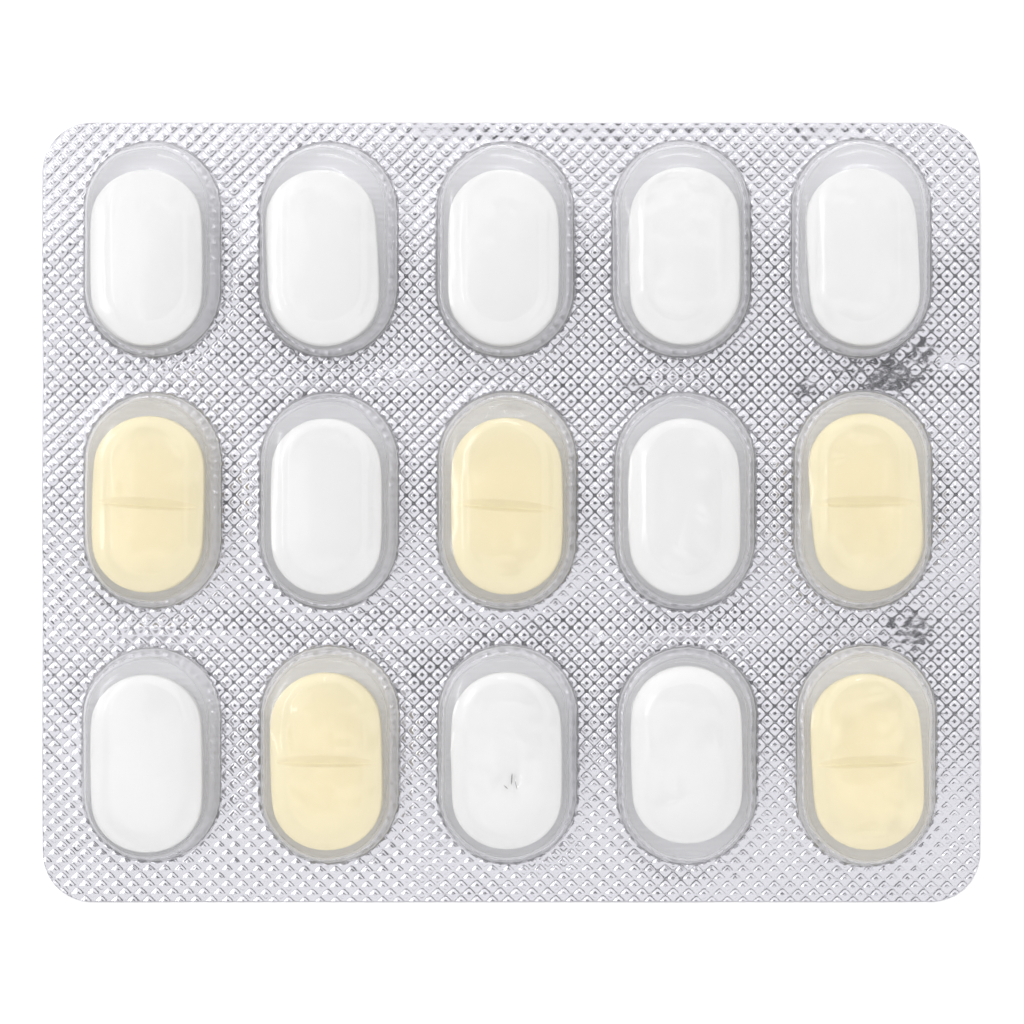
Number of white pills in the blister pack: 10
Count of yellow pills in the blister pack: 5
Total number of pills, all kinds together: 15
